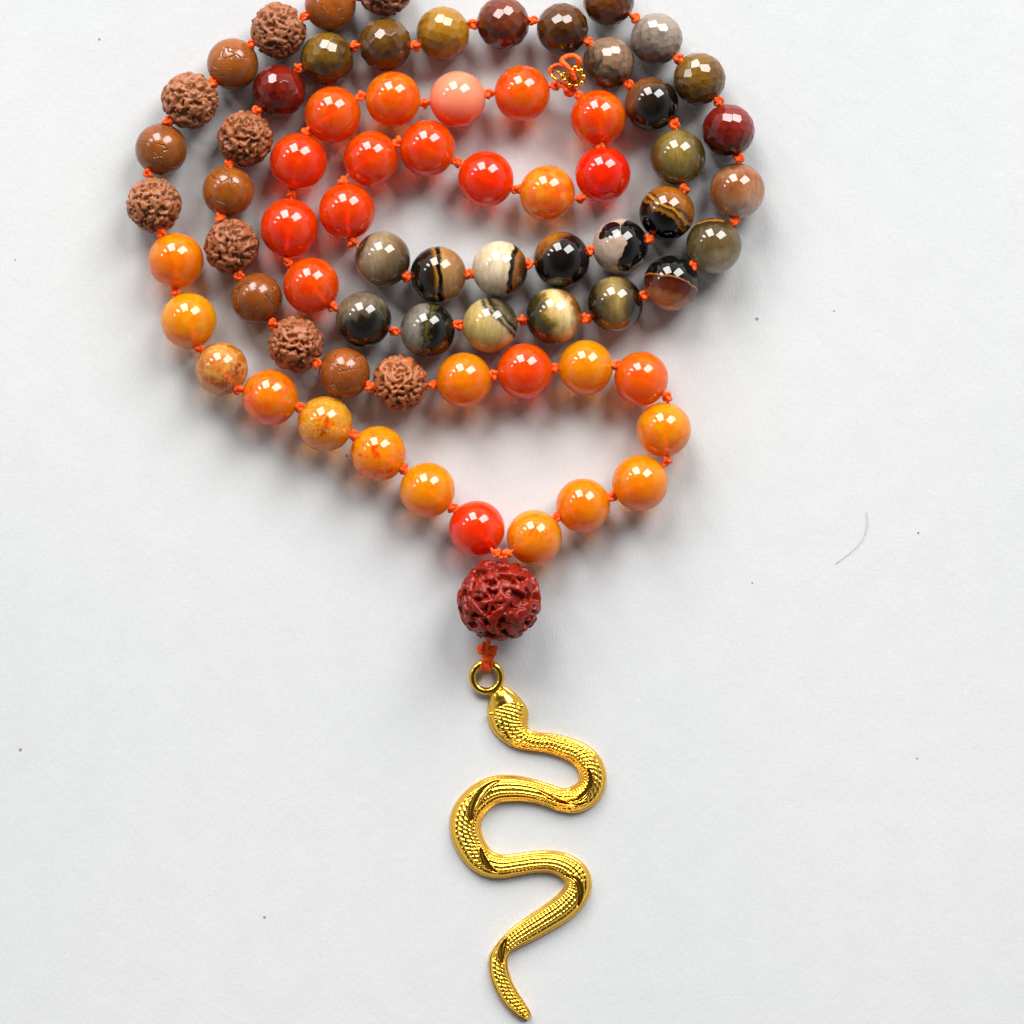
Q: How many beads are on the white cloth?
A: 72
